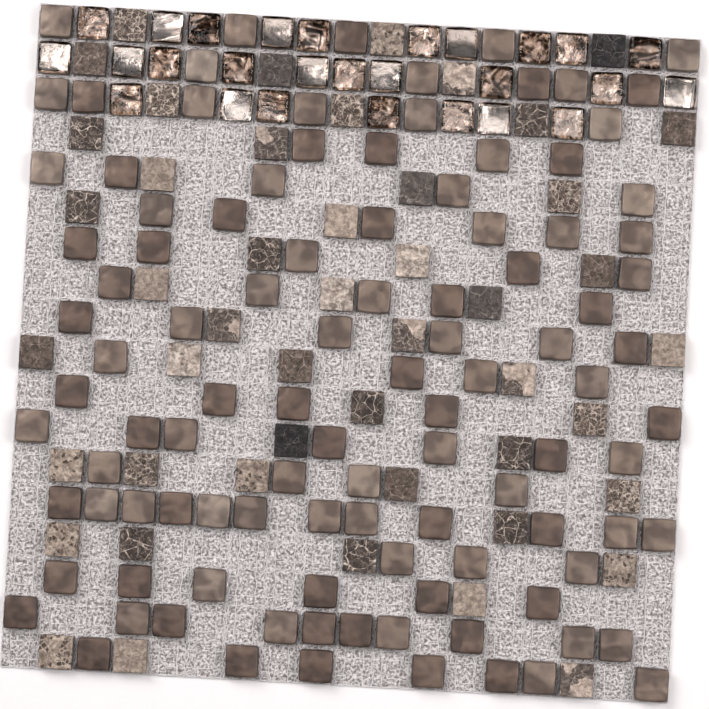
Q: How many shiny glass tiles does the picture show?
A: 27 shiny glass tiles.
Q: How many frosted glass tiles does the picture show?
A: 105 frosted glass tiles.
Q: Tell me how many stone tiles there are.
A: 48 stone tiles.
